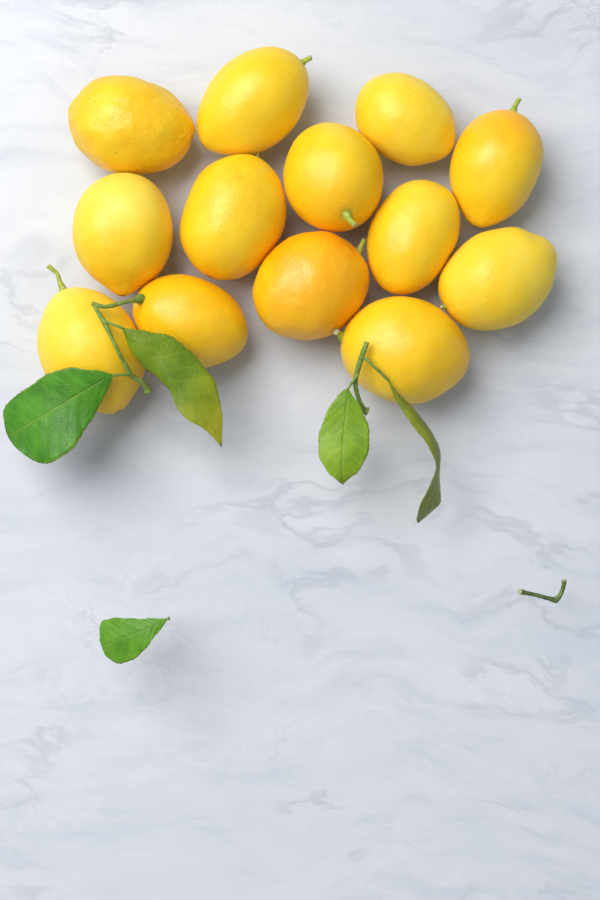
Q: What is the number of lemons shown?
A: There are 13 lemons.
